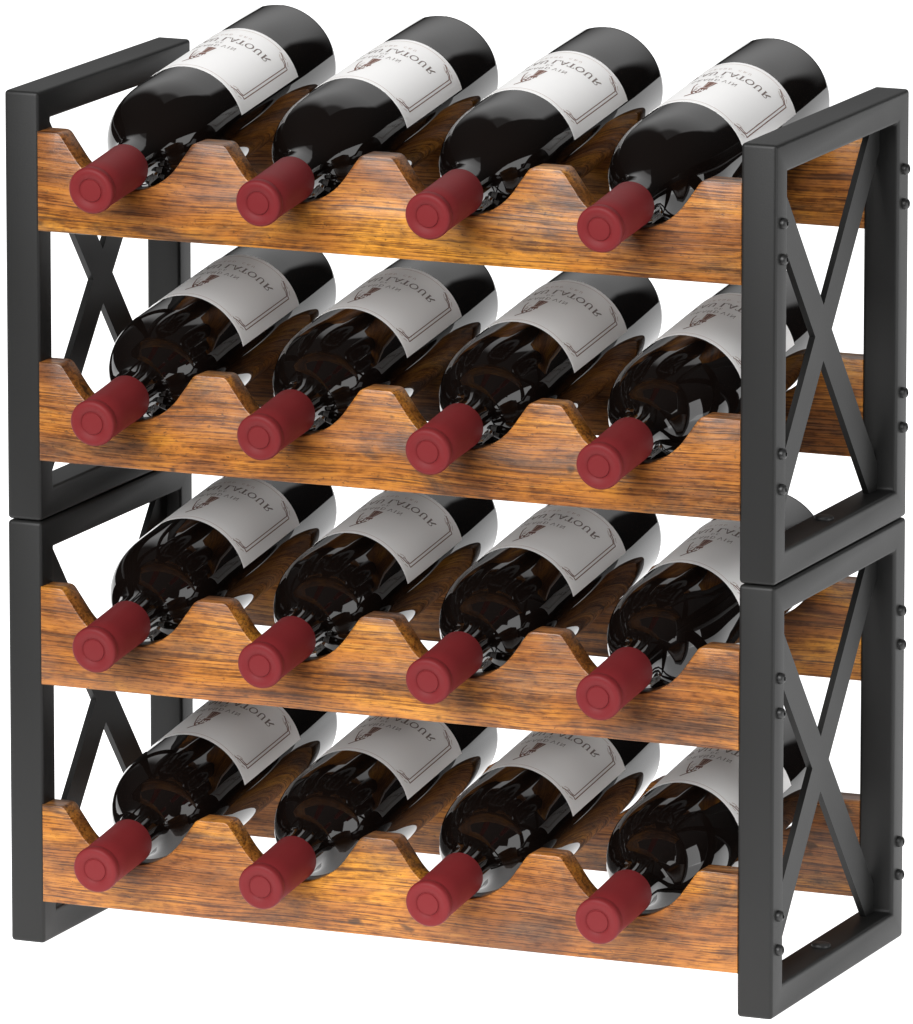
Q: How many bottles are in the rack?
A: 16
